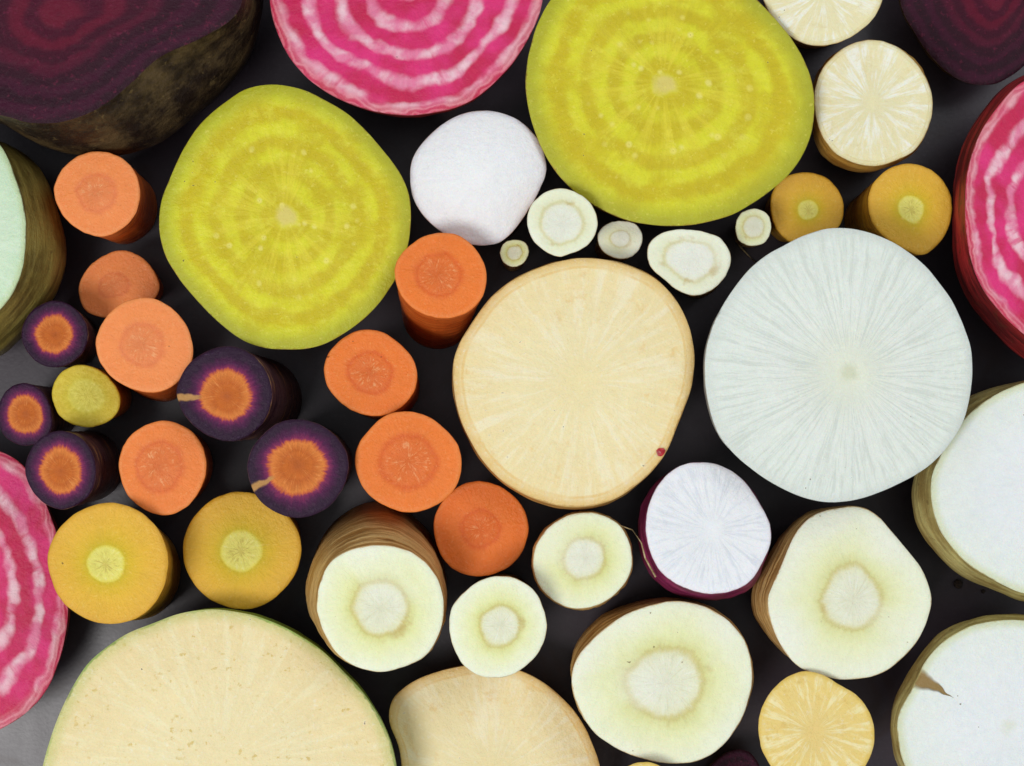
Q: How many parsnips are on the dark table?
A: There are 10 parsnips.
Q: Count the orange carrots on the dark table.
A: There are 8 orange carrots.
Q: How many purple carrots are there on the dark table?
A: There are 5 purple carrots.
